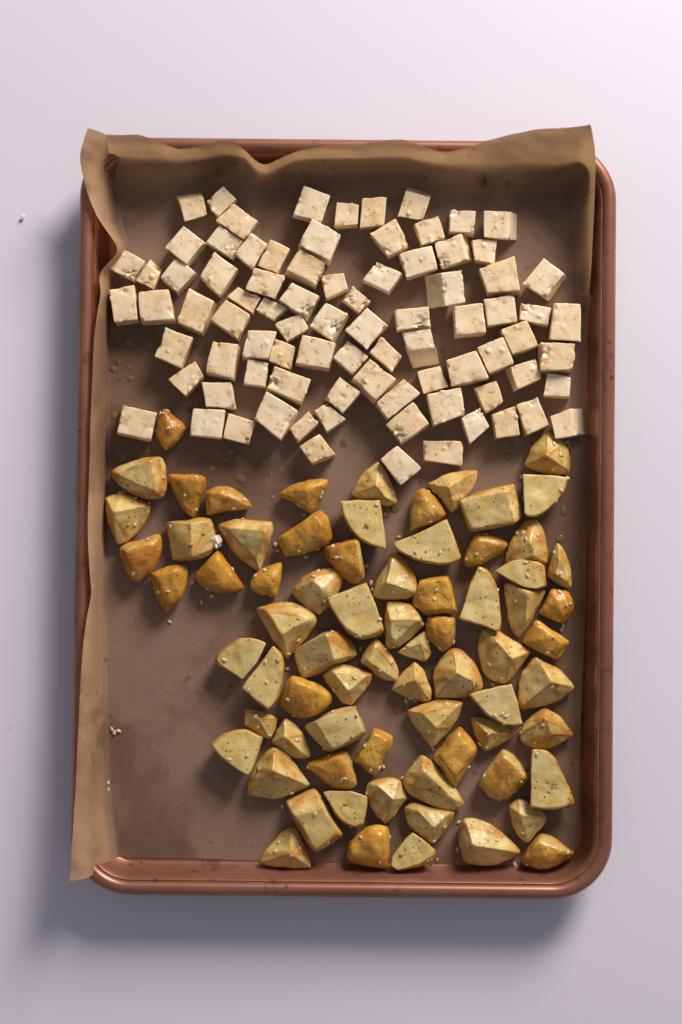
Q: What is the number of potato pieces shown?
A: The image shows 73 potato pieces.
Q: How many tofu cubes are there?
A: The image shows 84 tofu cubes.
